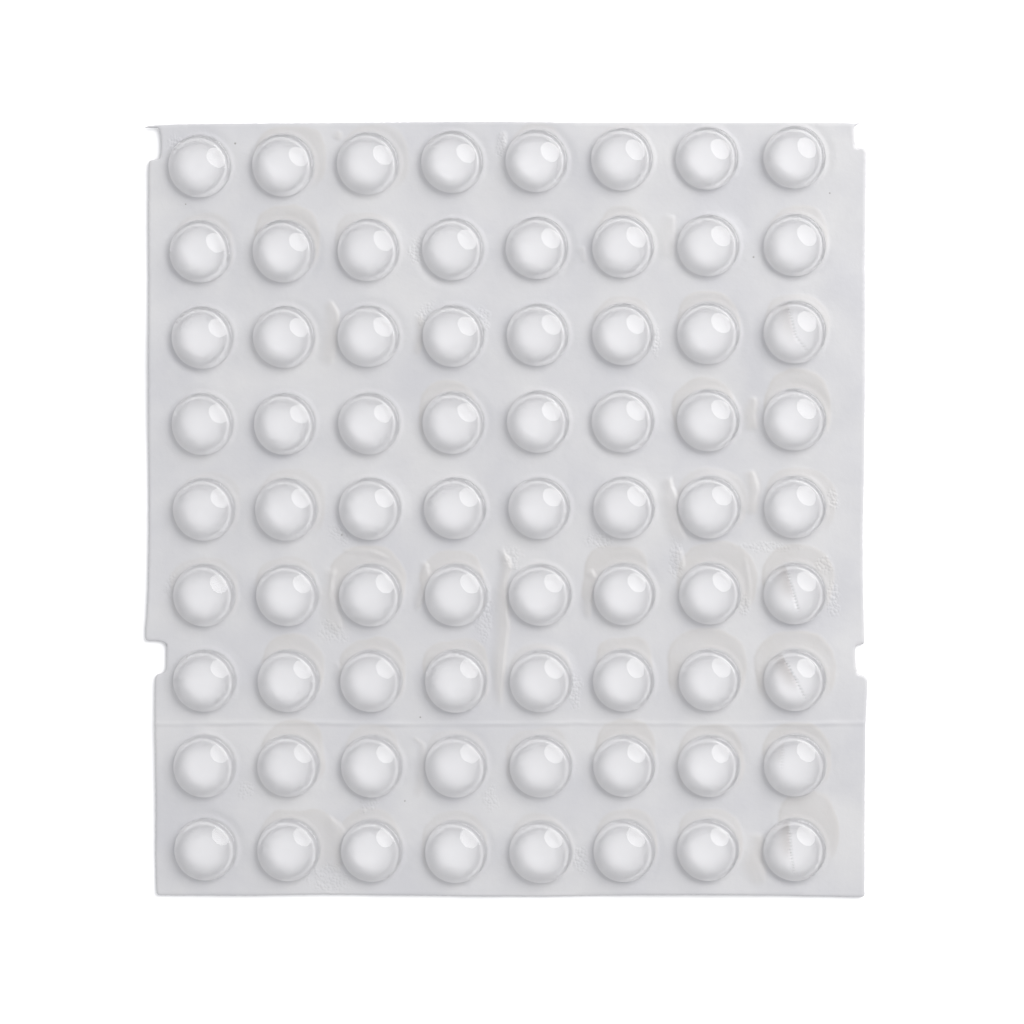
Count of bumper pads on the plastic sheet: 72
